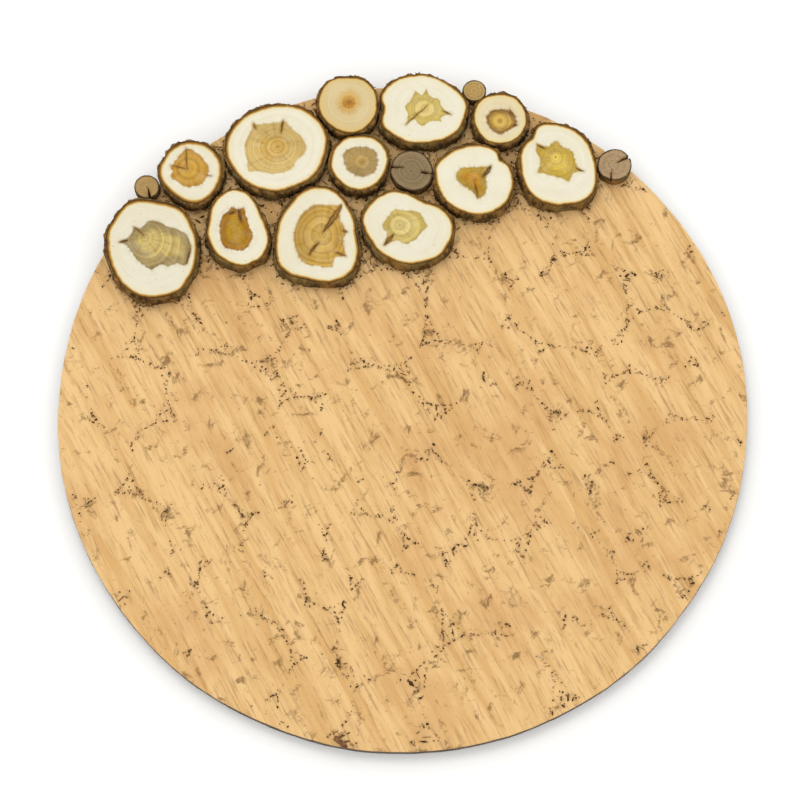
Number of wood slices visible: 16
